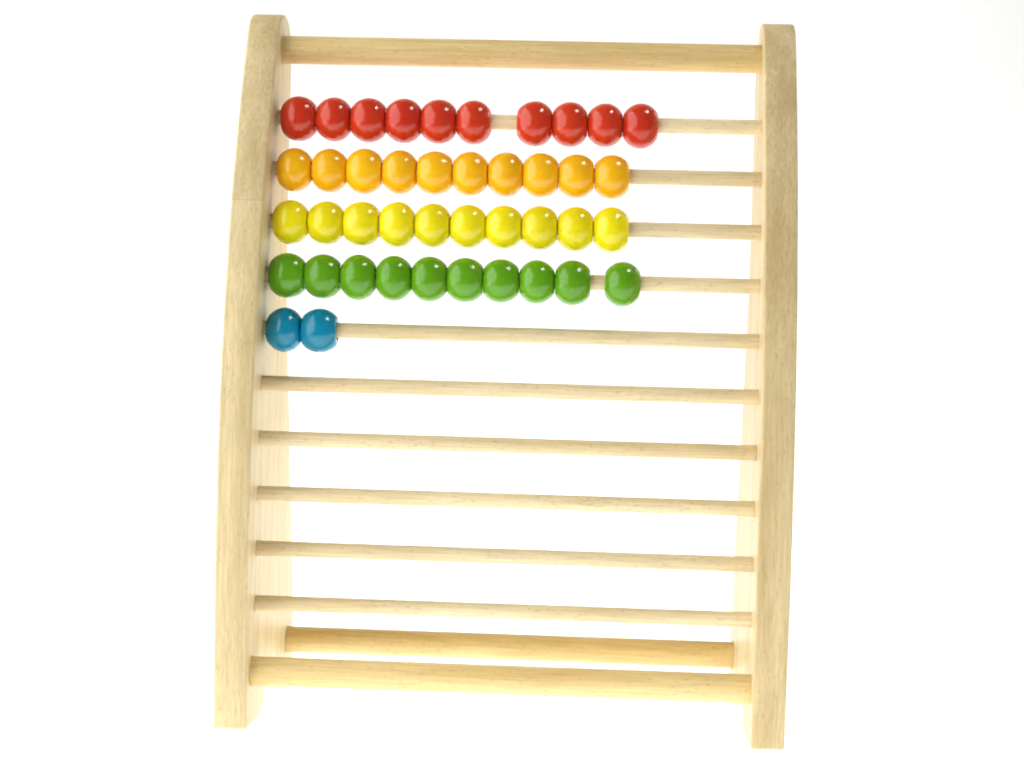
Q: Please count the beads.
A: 42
